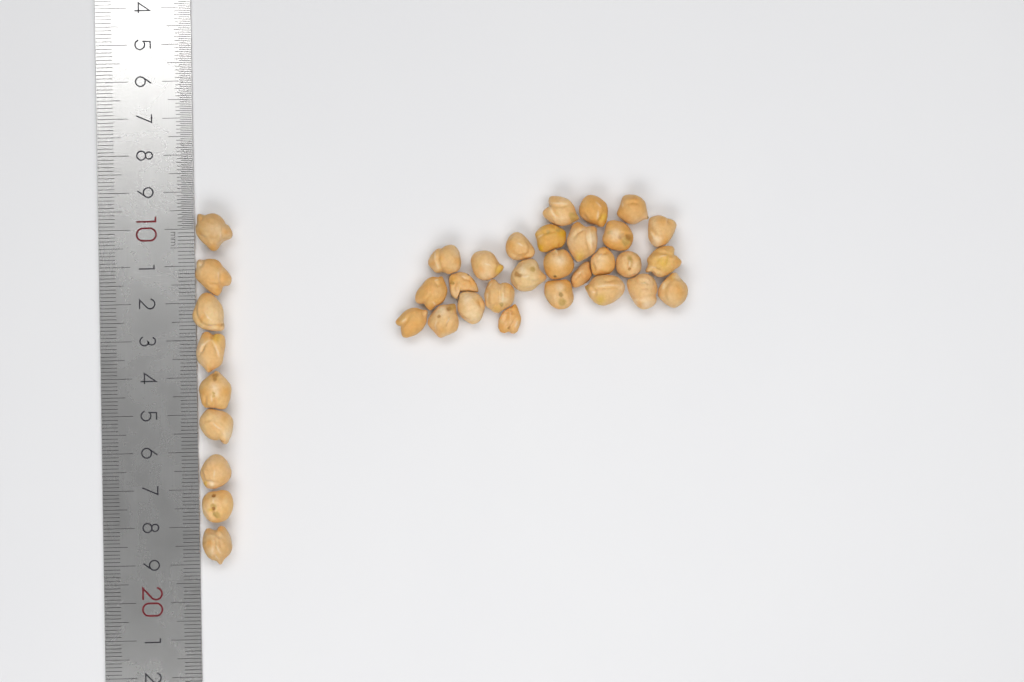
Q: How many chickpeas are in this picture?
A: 36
